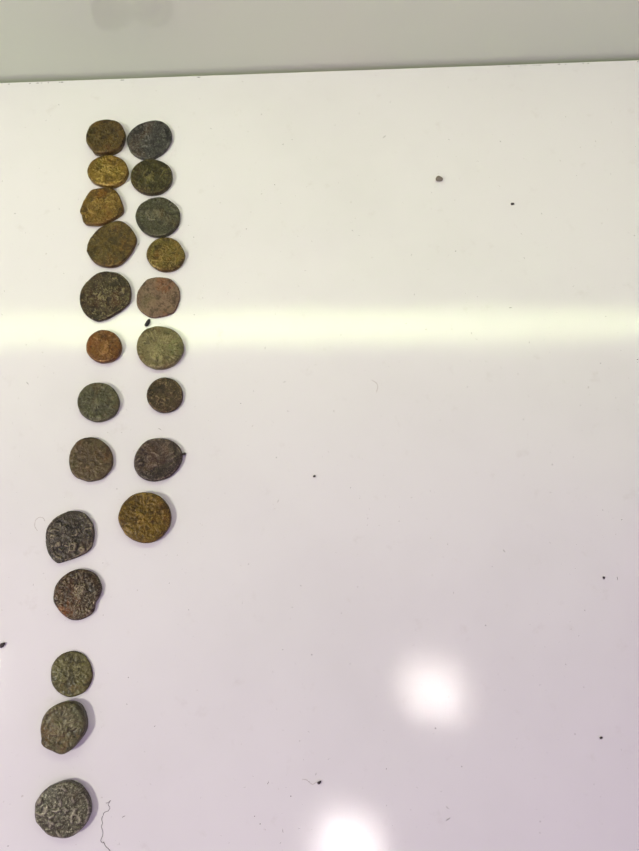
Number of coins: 22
